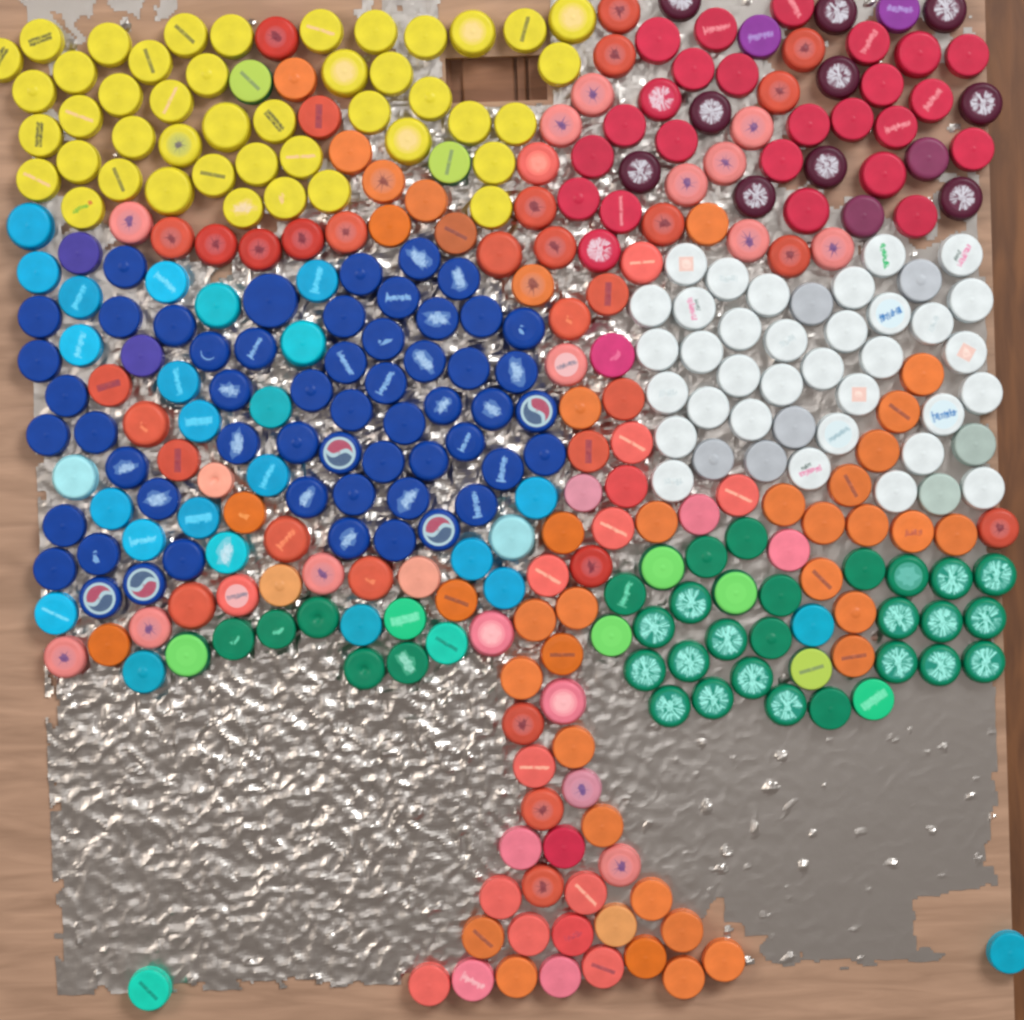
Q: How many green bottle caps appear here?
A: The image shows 39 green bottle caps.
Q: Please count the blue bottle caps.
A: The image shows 55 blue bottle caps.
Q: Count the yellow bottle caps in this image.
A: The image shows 44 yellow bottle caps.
